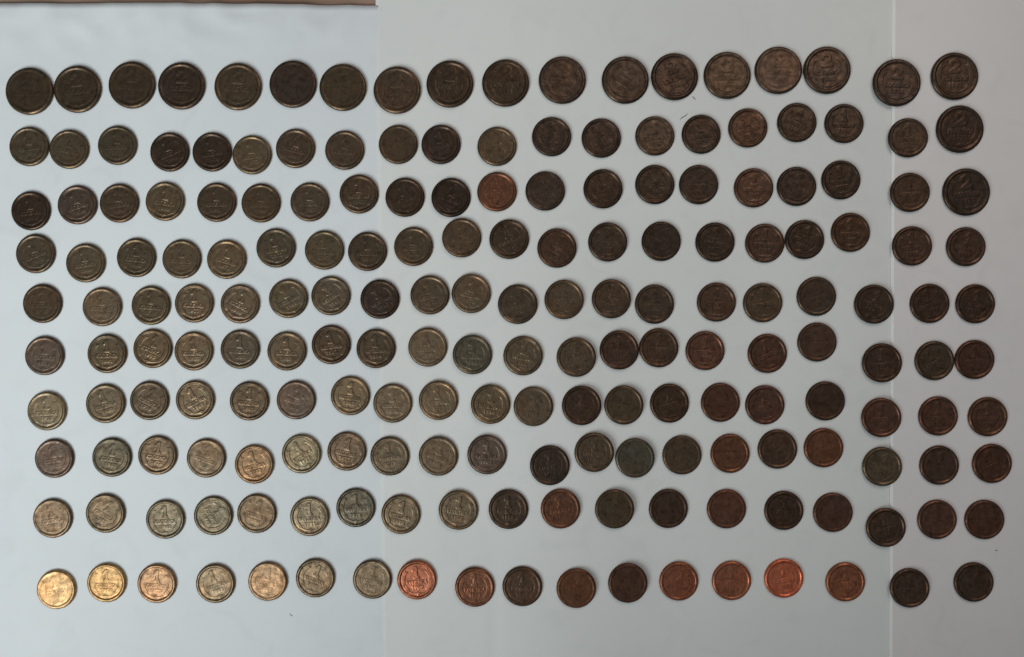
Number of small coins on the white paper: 175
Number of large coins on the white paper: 20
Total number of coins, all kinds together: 195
